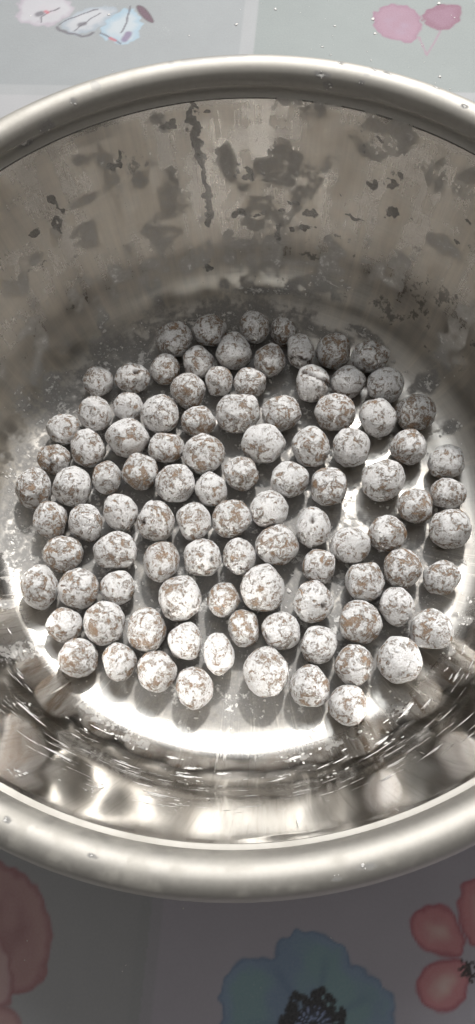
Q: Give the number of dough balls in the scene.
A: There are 99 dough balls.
